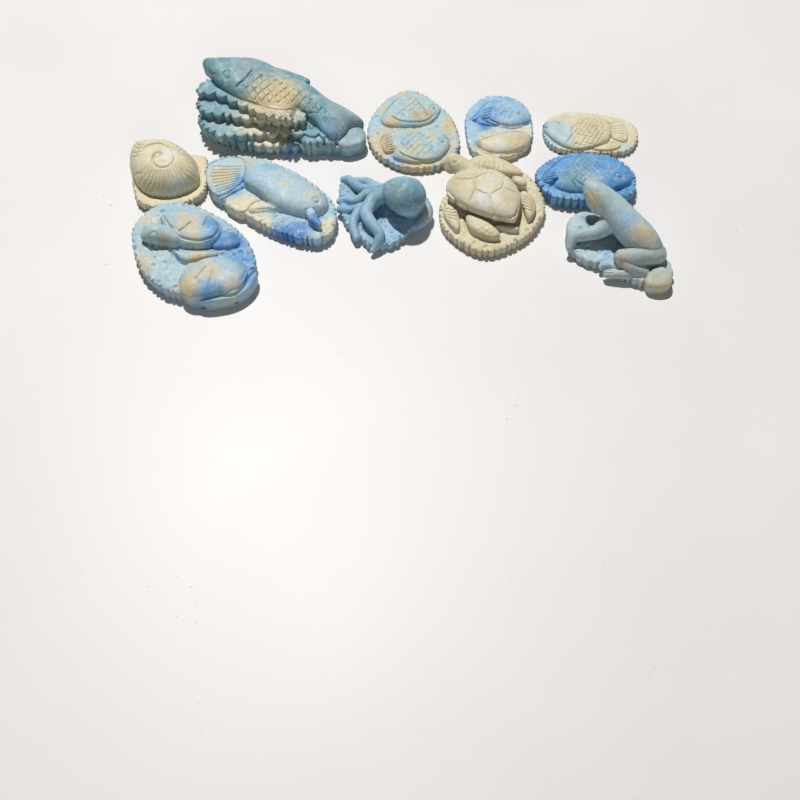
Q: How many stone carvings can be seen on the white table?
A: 11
